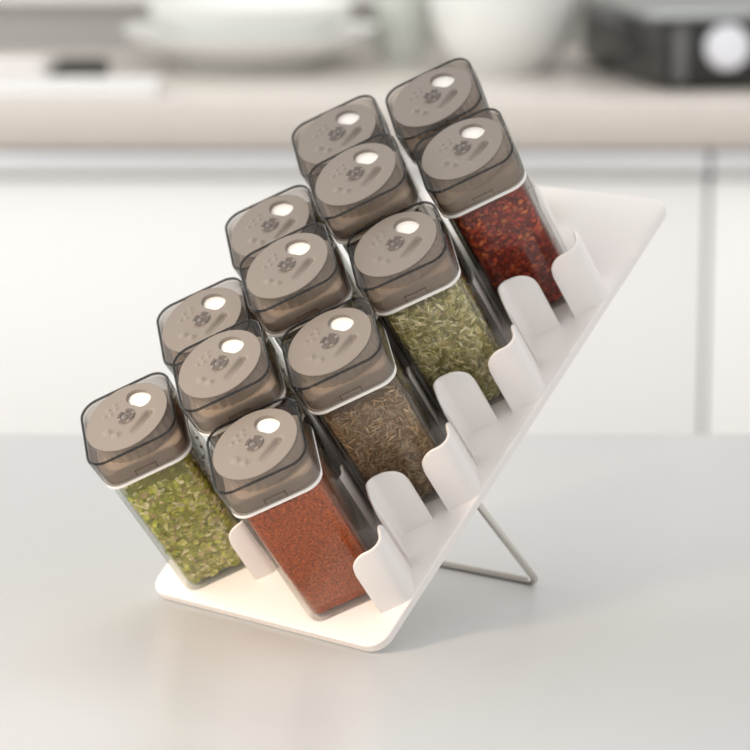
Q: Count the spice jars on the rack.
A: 12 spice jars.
